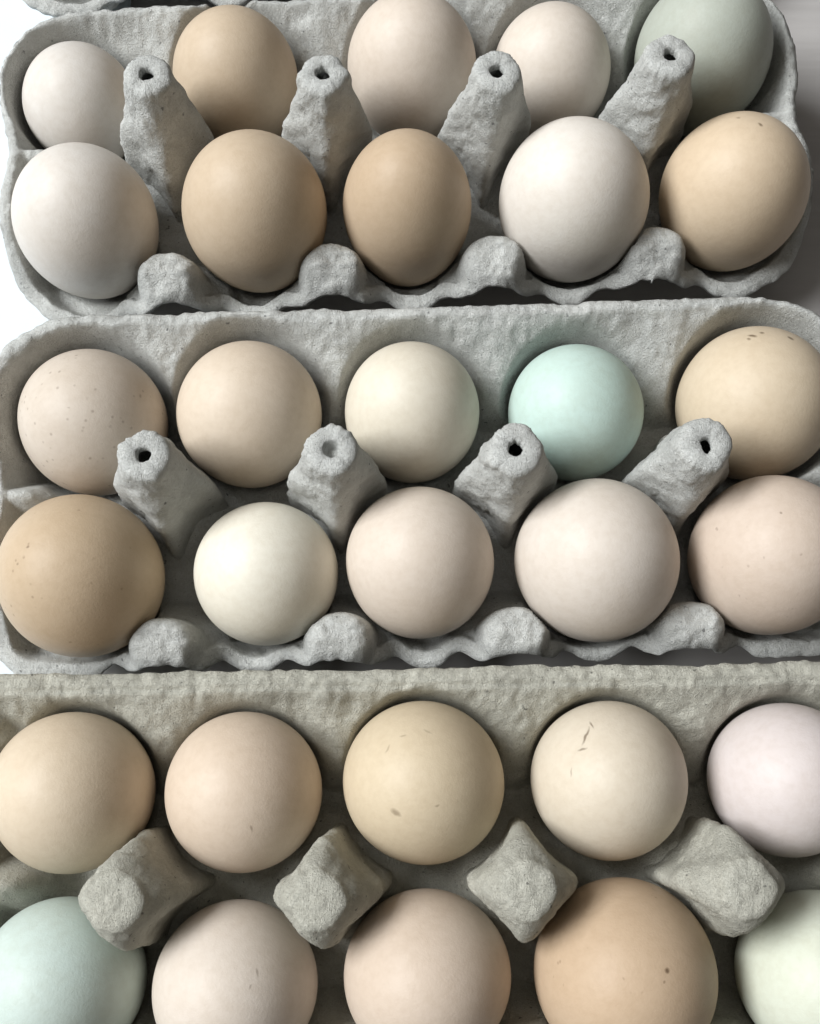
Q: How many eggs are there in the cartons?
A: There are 30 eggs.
